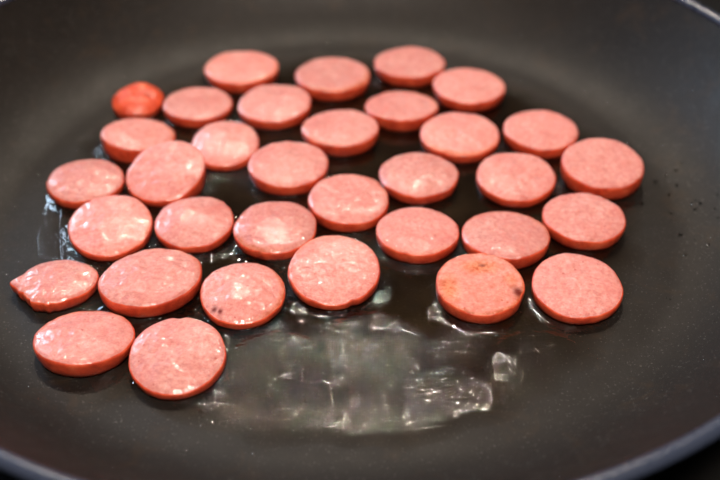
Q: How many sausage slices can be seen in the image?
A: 34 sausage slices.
